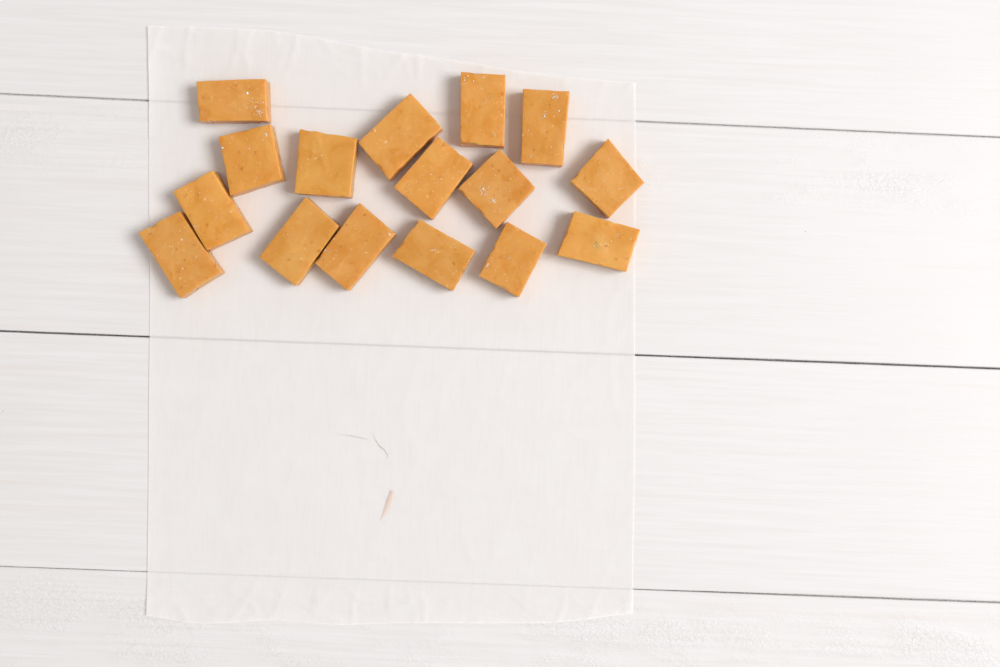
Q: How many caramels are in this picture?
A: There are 16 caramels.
